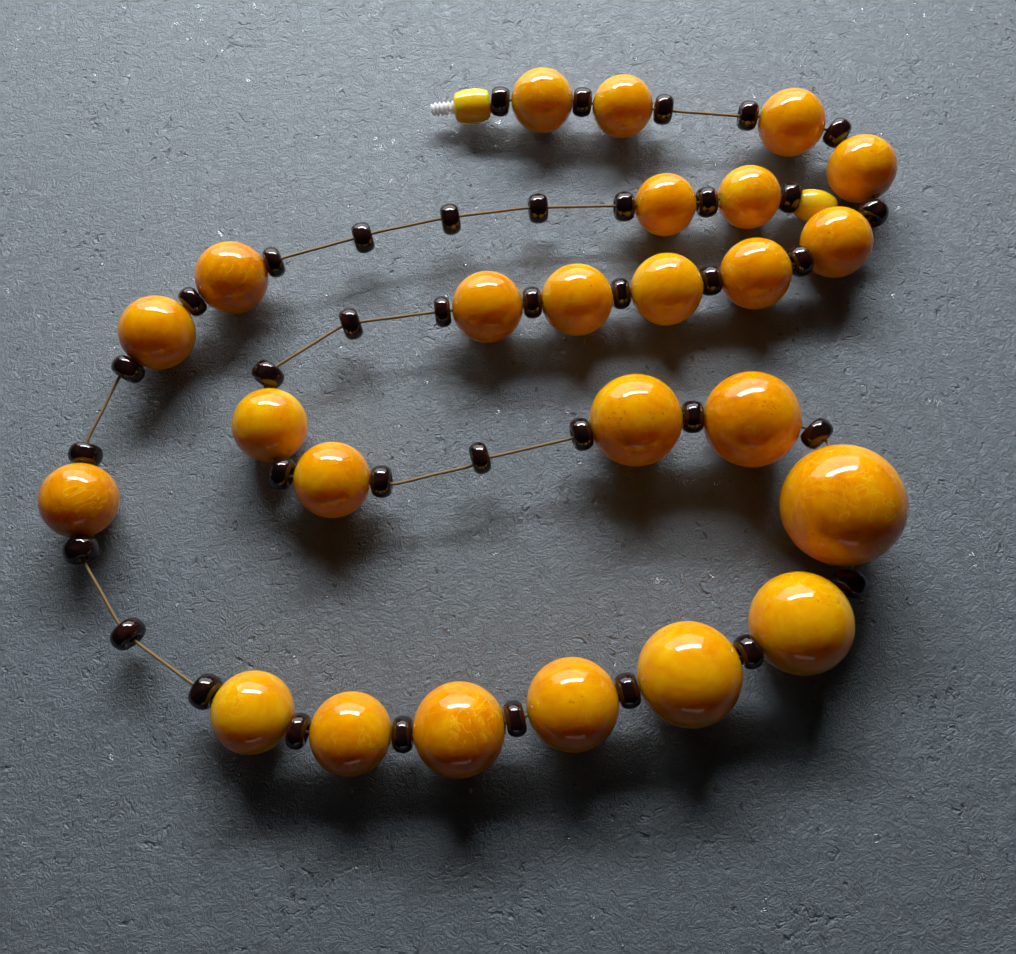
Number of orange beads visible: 25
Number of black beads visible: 38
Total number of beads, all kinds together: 63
